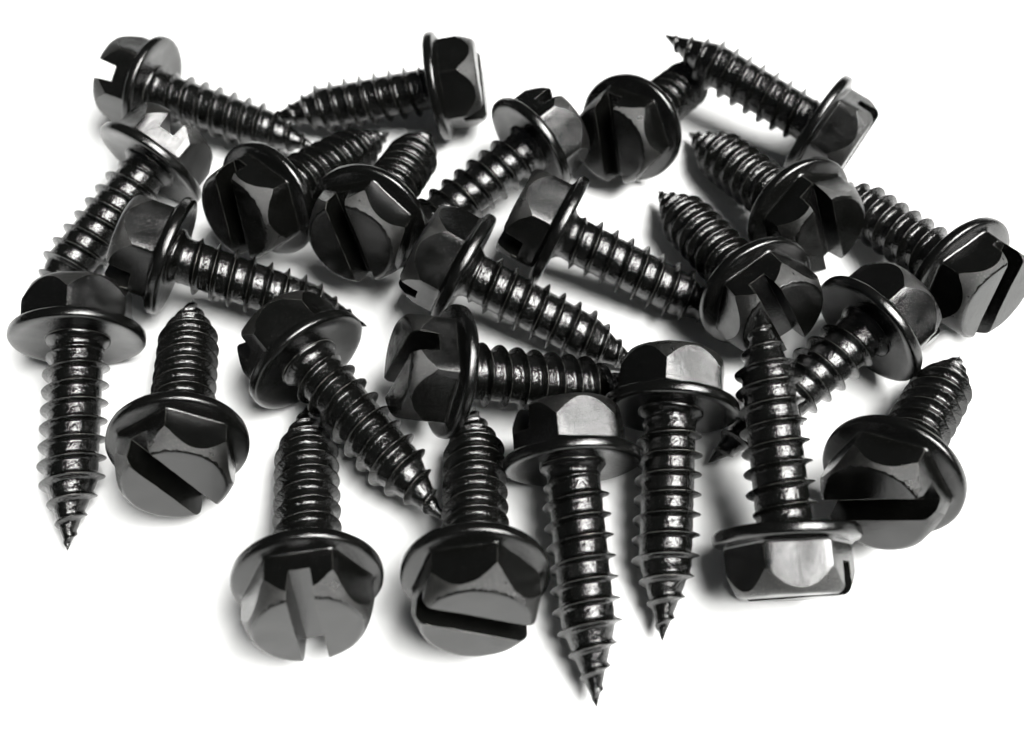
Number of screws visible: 25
